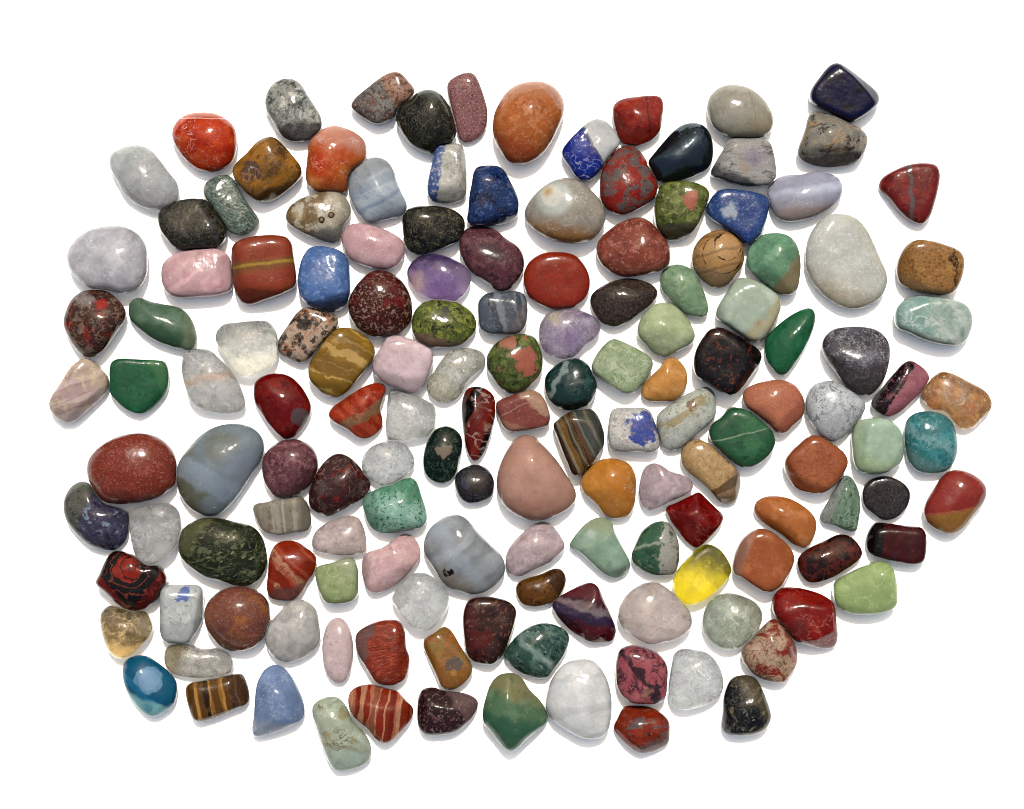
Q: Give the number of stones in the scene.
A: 148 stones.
